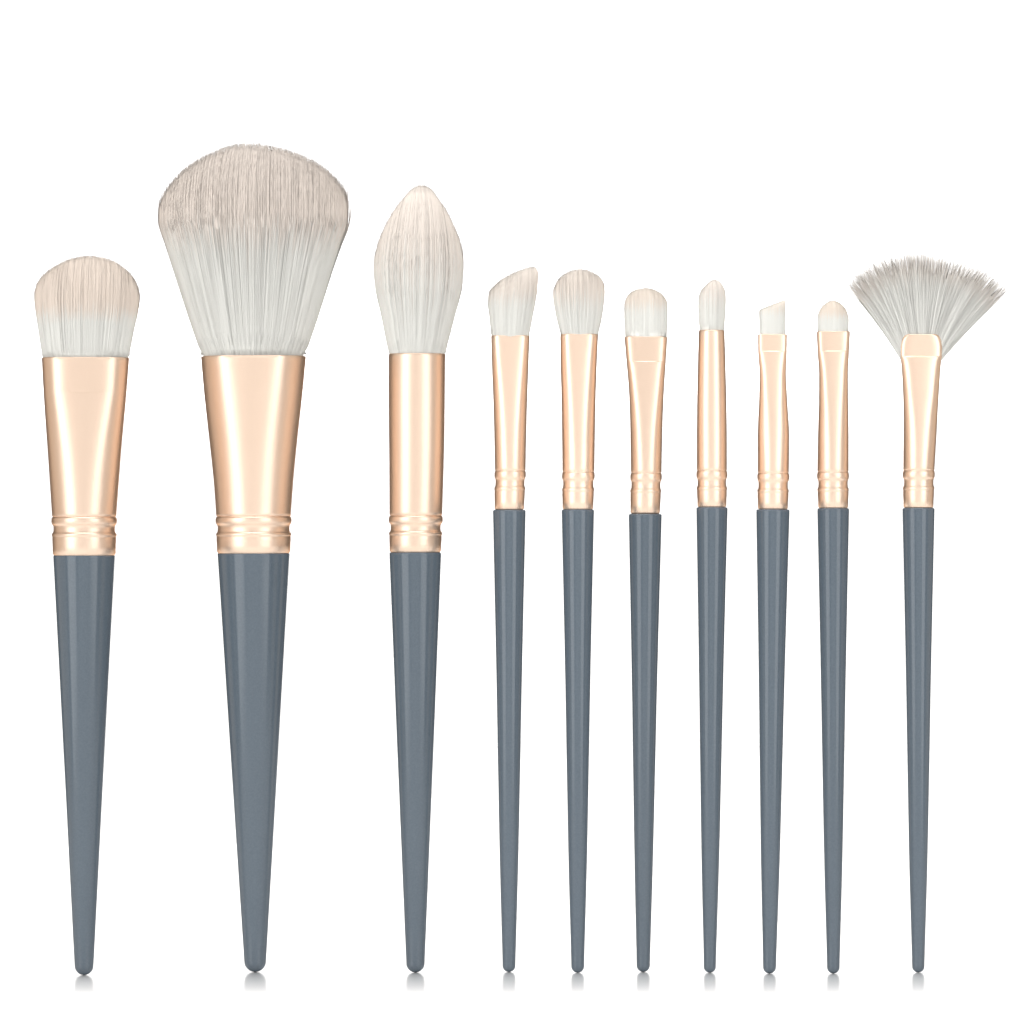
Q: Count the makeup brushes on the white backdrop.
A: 10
